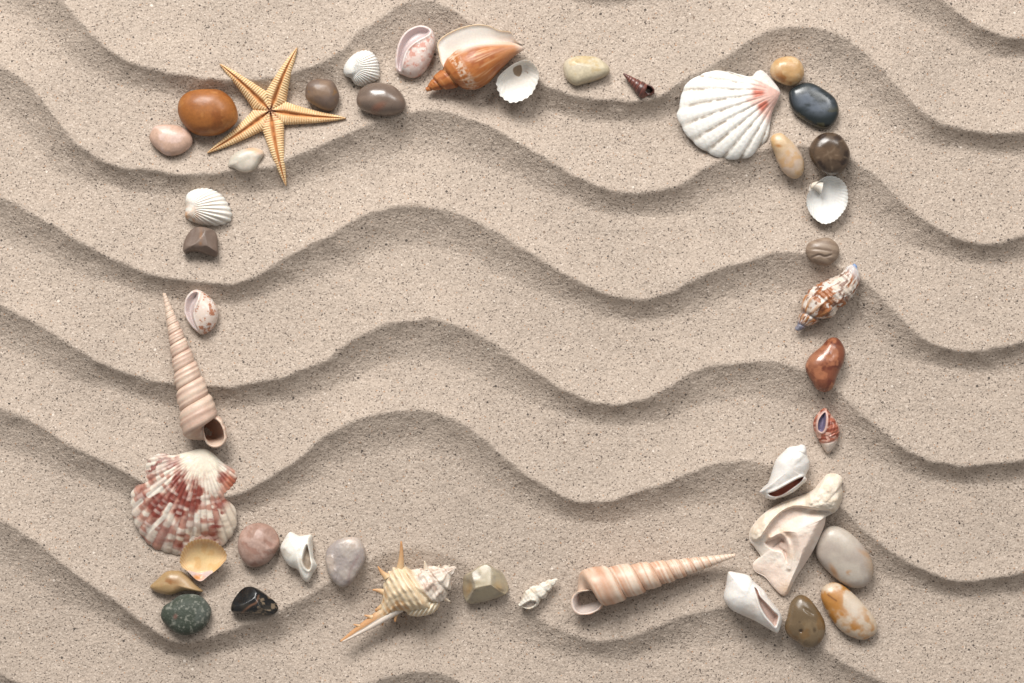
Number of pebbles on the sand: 22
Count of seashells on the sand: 21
